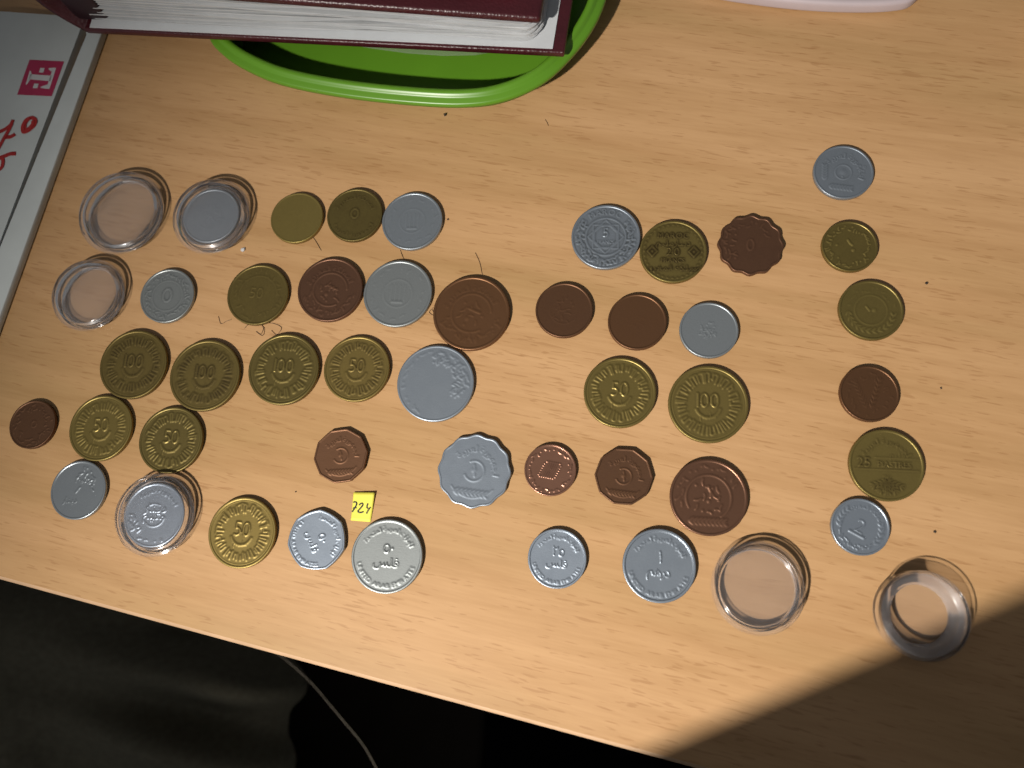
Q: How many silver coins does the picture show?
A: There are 16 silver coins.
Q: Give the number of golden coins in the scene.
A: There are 16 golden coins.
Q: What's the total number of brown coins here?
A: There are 11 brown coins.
